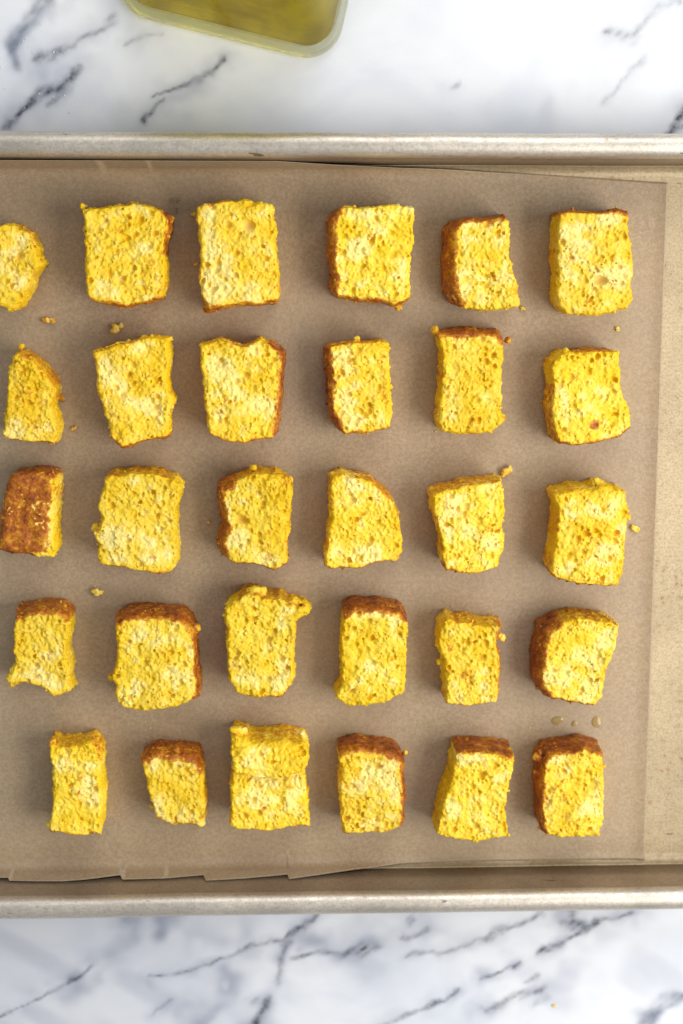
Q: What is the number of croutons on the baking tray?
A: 30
